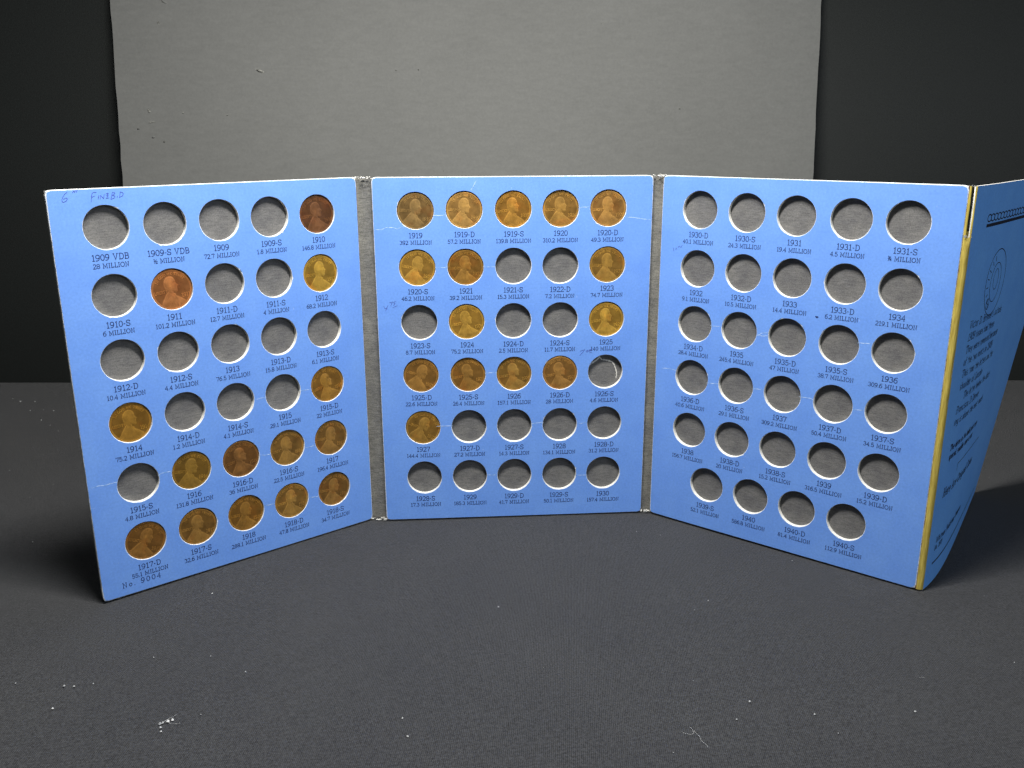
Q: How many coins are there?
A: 29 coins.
